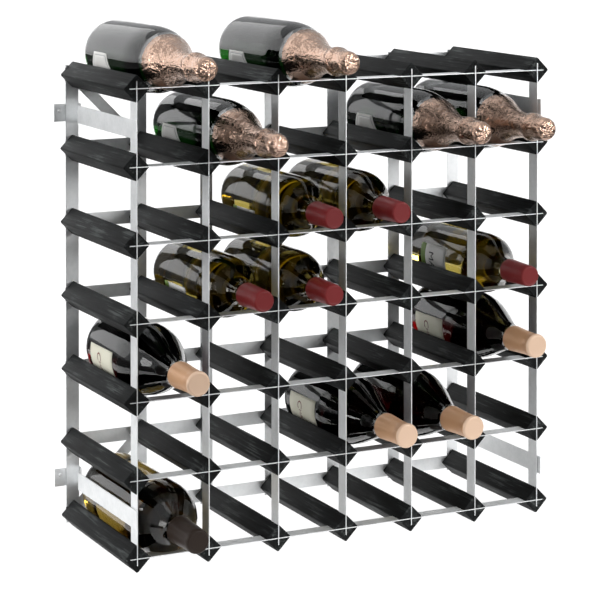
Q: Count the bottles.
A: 15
